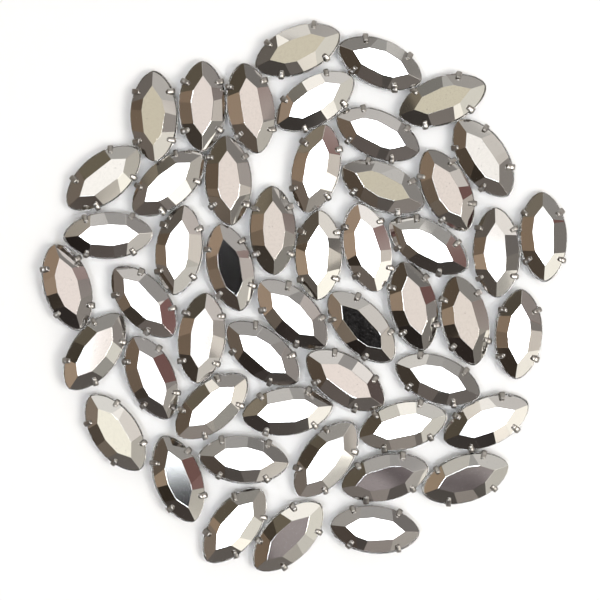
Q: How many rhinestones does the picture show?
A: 50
